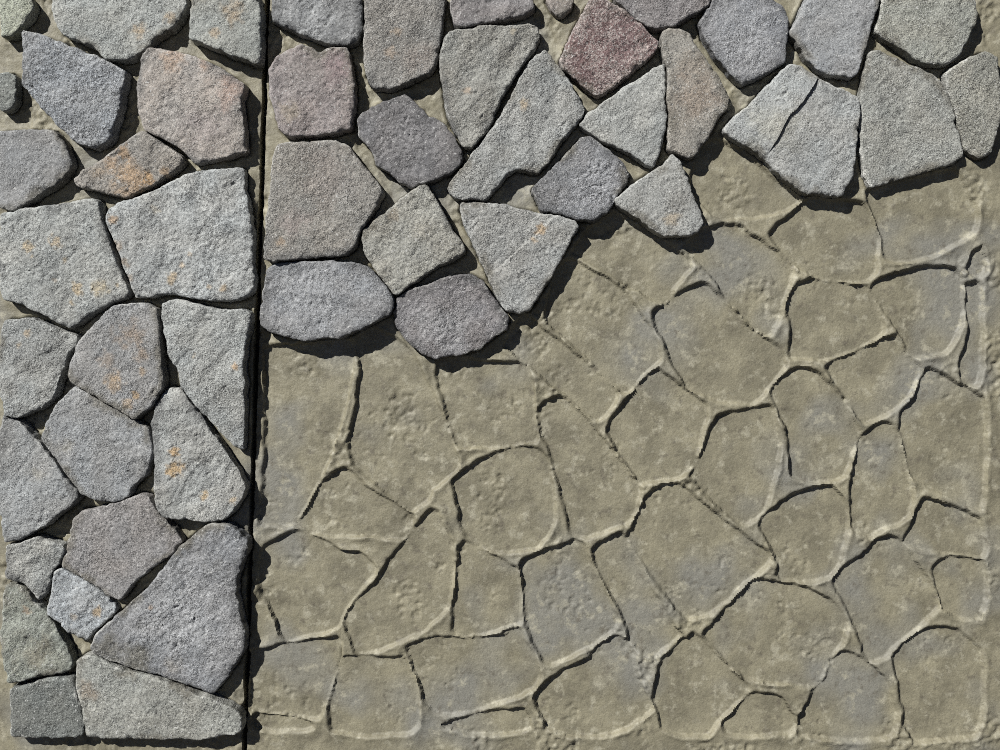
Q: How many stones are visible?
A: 48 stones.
